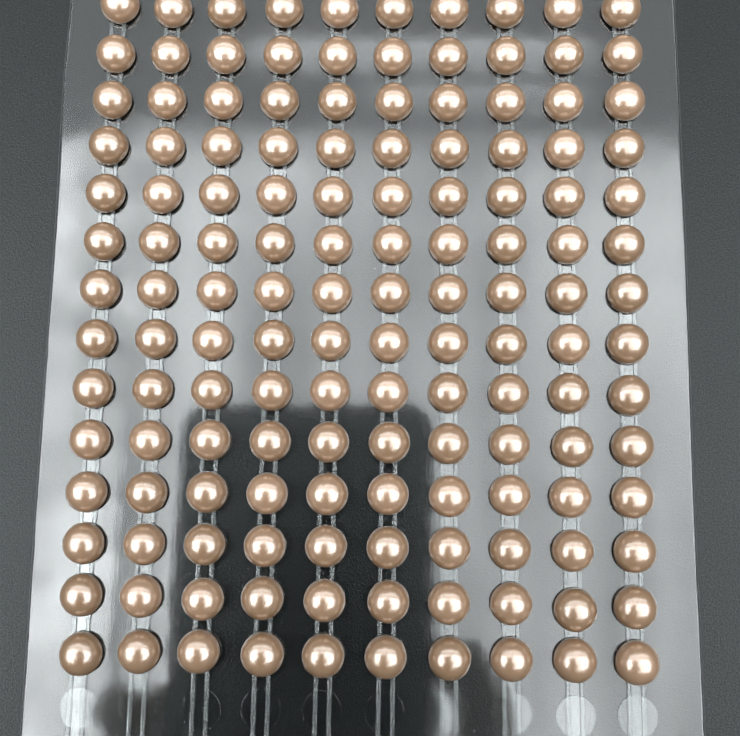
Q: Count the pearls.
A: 140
